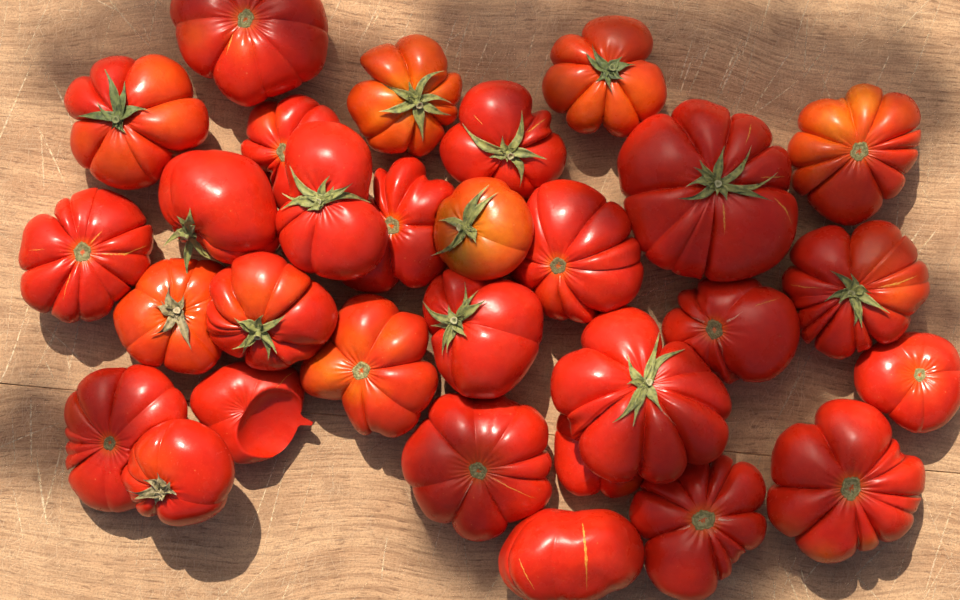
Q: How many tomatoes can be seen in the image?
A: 30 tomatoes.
